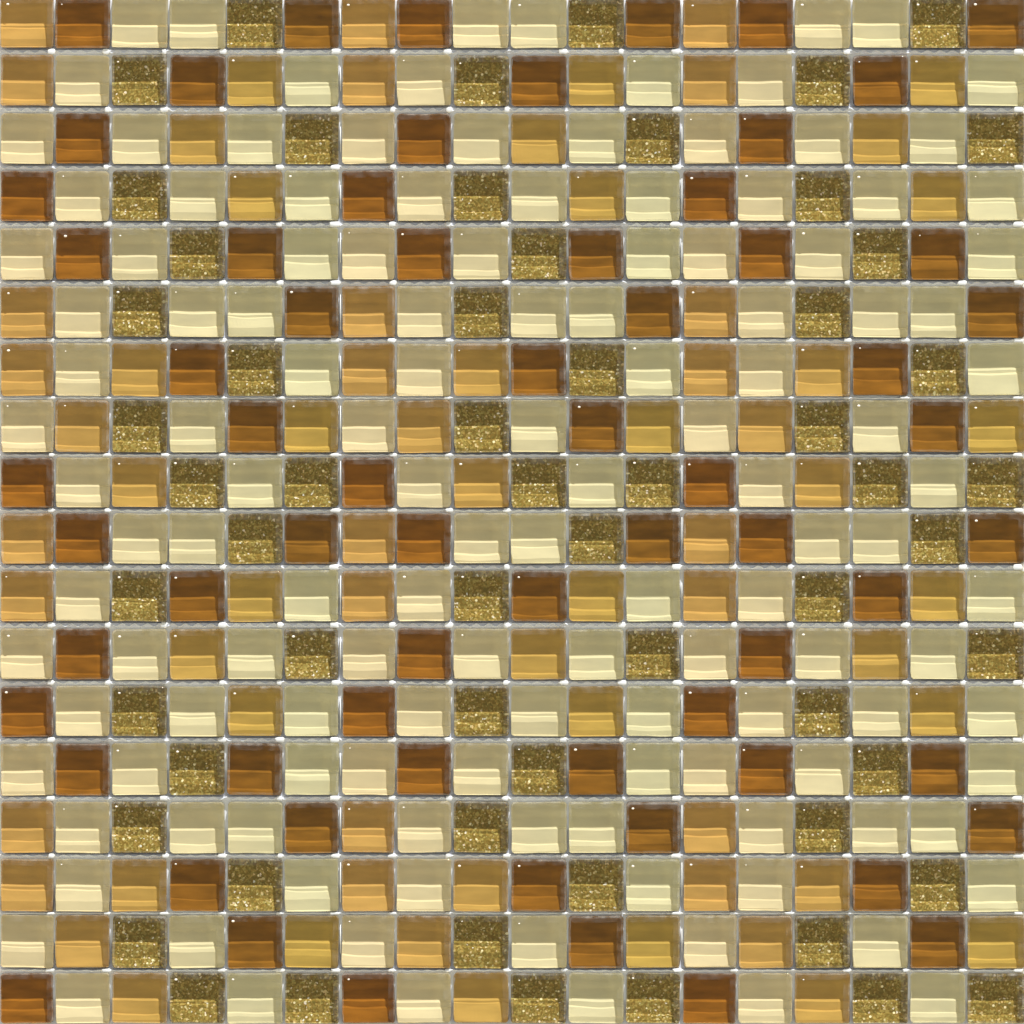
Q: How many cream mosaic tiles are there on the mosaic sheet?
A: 132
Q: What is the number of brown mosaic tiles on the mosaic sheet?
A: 66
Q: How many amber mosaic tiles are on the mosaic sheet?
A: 66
